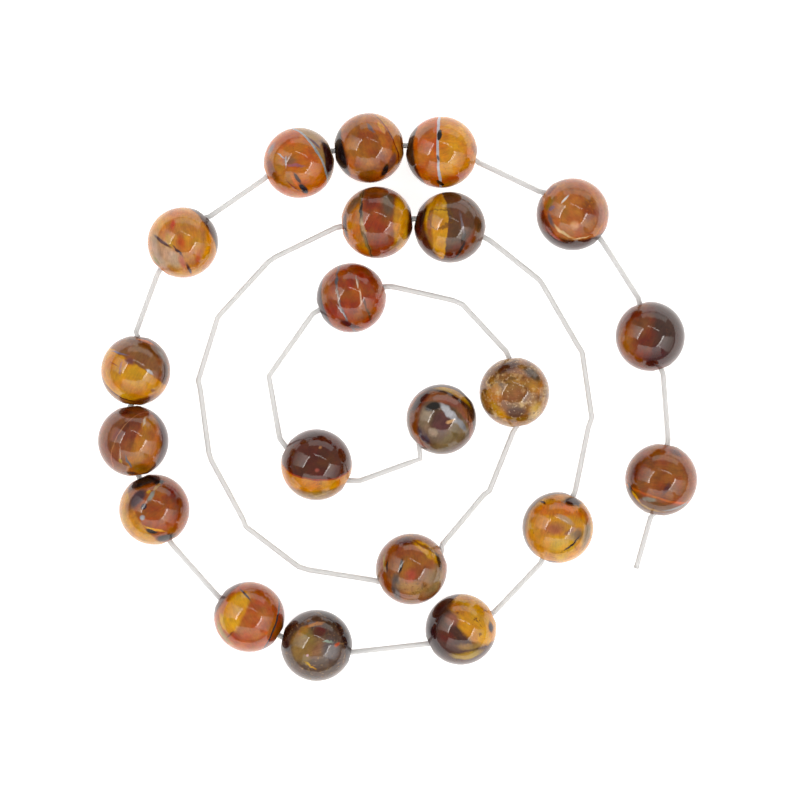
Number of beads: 21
